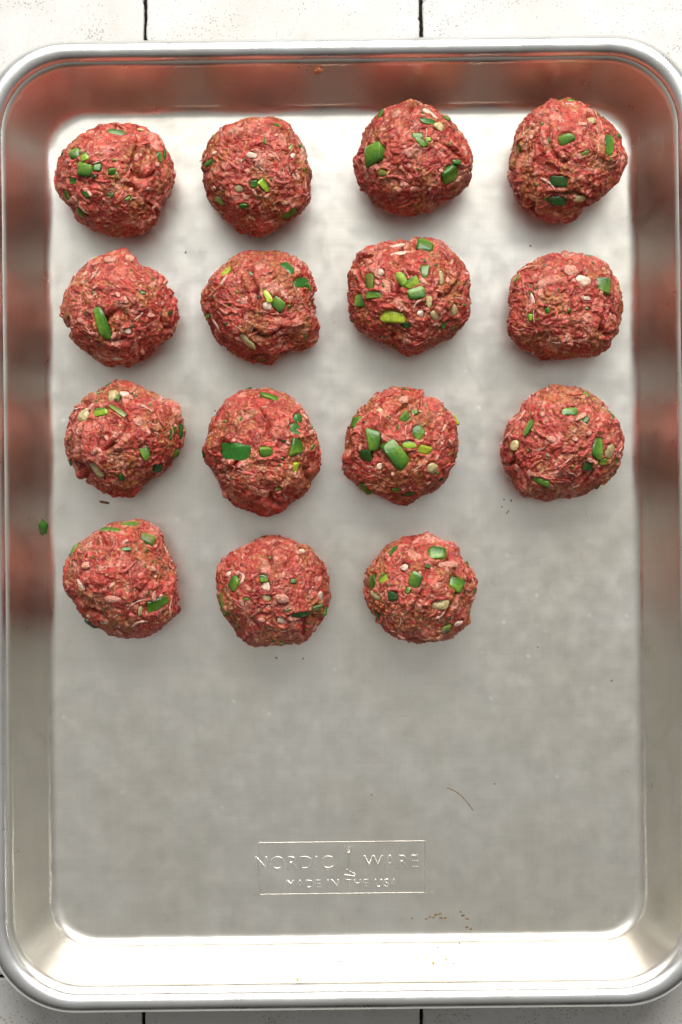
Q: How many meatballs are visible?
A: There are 15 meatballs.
